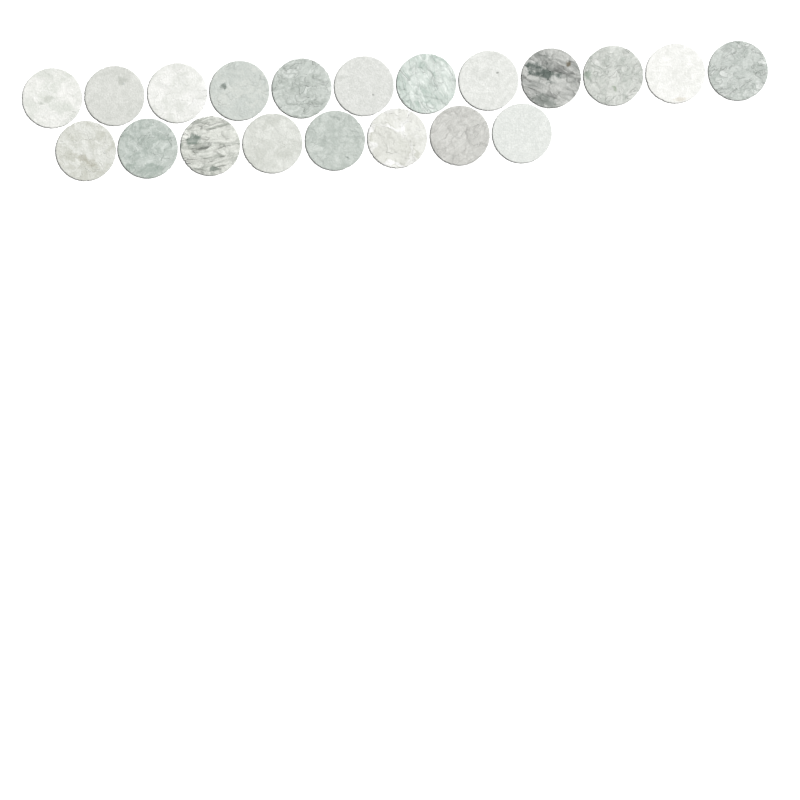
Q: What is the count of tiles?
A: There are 20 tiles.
